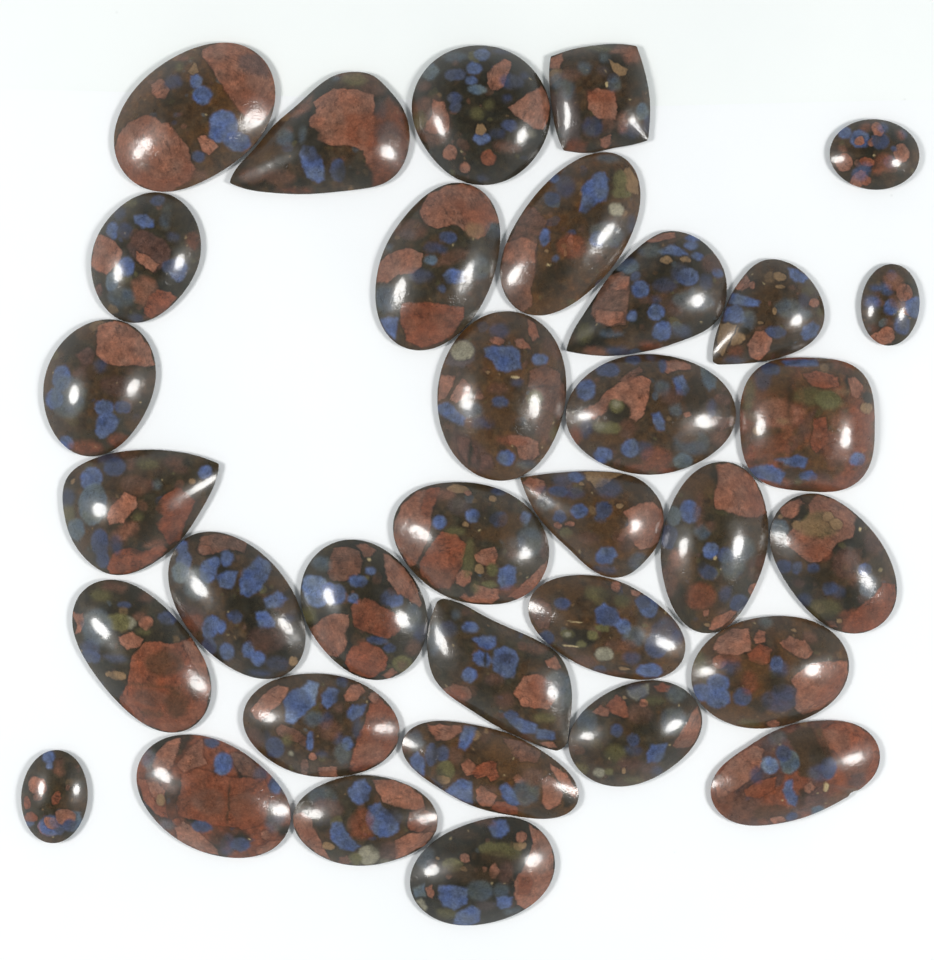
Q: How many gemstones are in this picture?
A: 34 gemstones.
